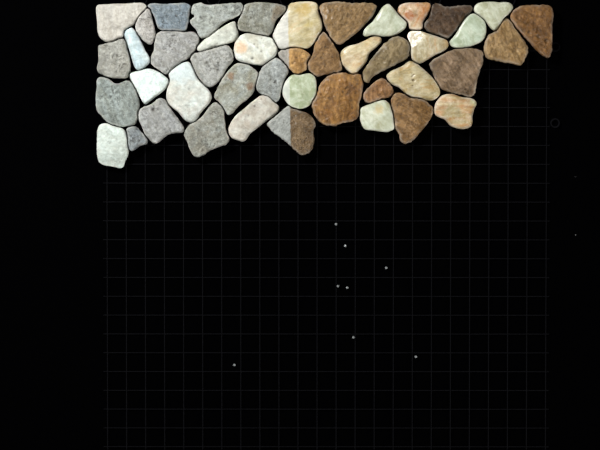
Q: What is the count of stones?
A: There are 44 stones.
